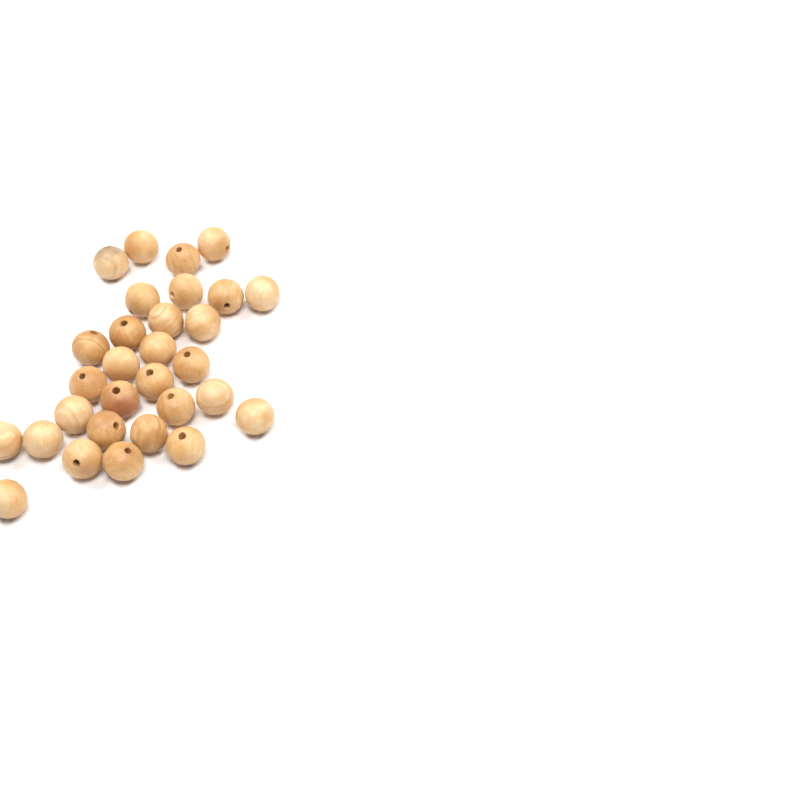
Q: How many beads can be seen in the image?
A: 30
